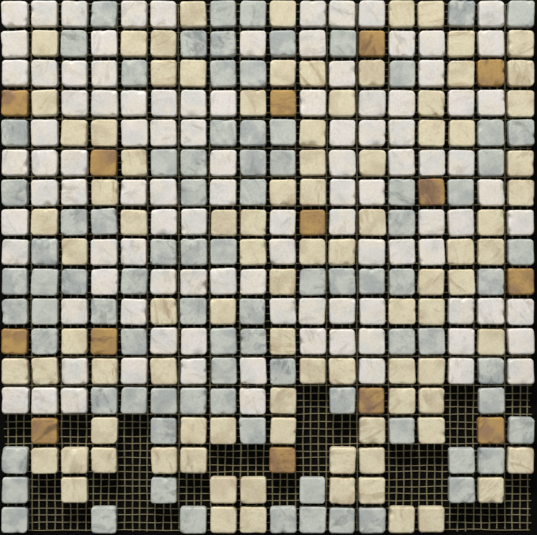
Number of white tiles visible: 103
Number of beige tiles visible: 91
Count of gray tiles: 86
